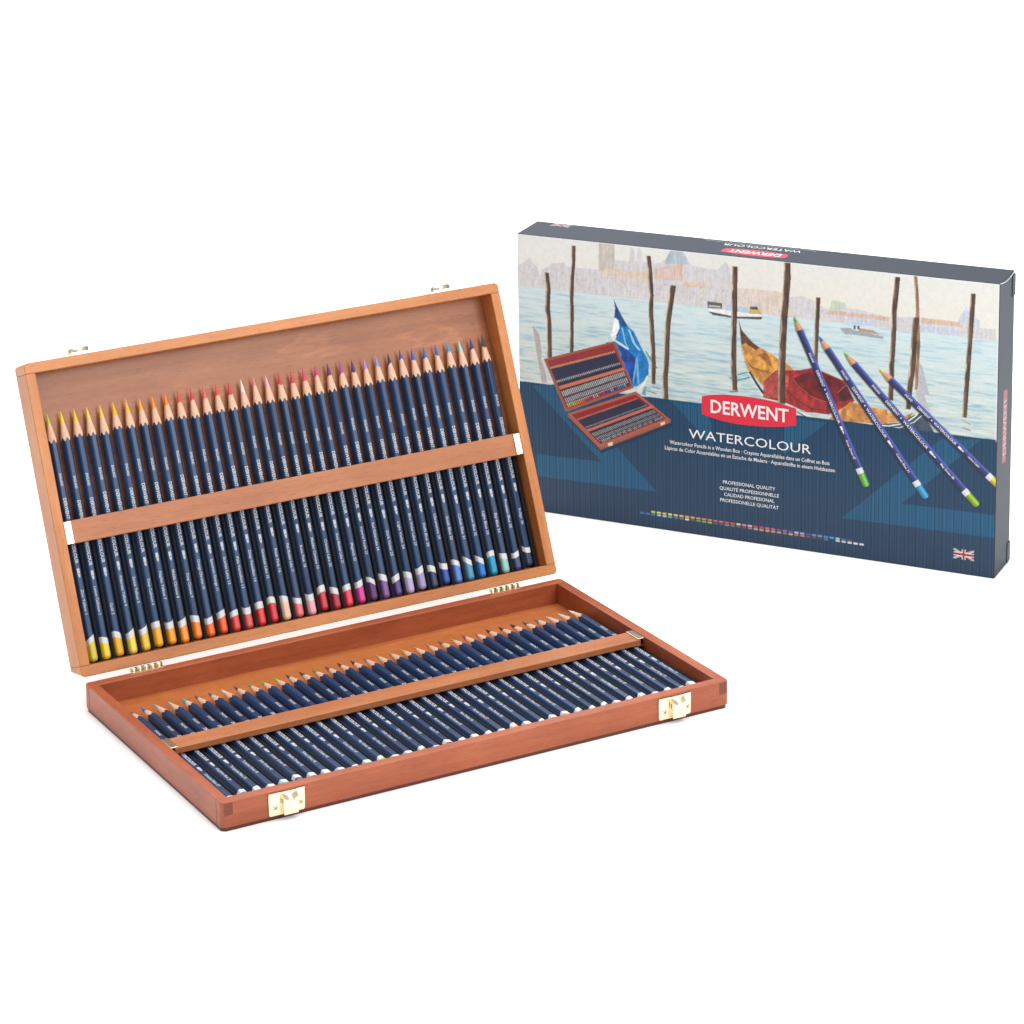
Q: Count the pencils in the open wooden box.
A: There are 72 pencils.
